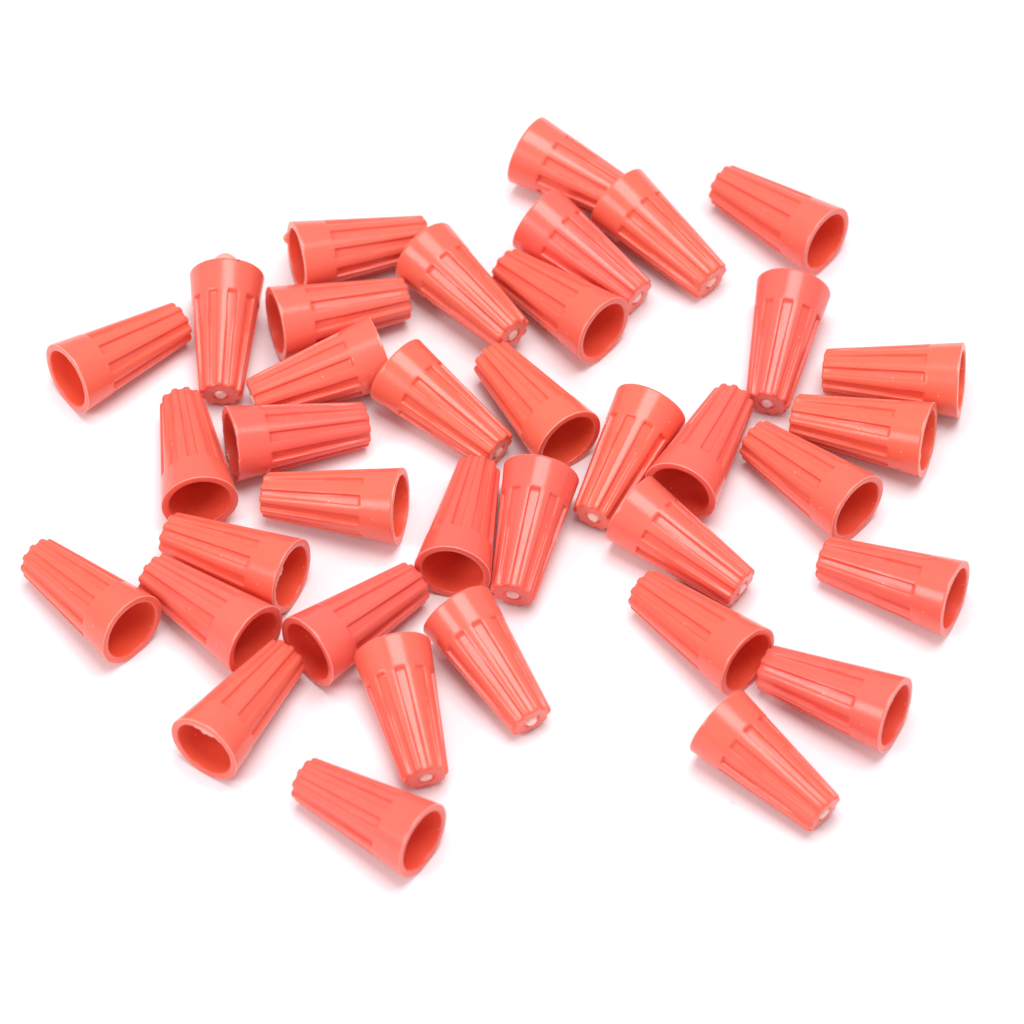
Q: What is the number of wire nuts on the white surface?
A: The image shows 37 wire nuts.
